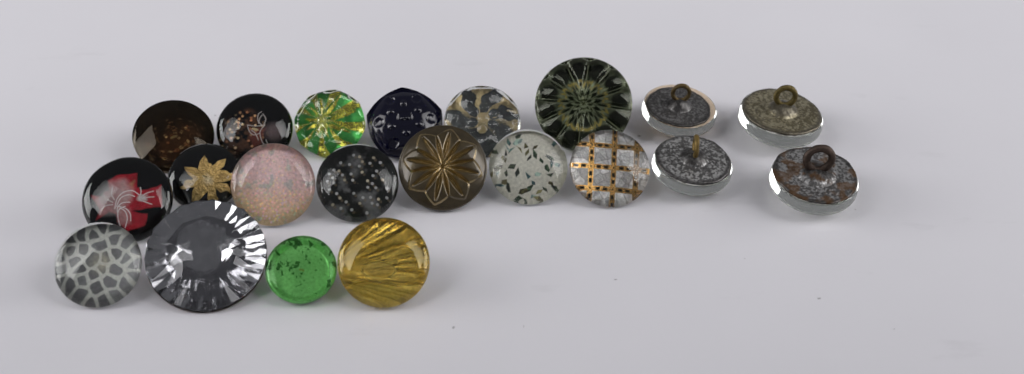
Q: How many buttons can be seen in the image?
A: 21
